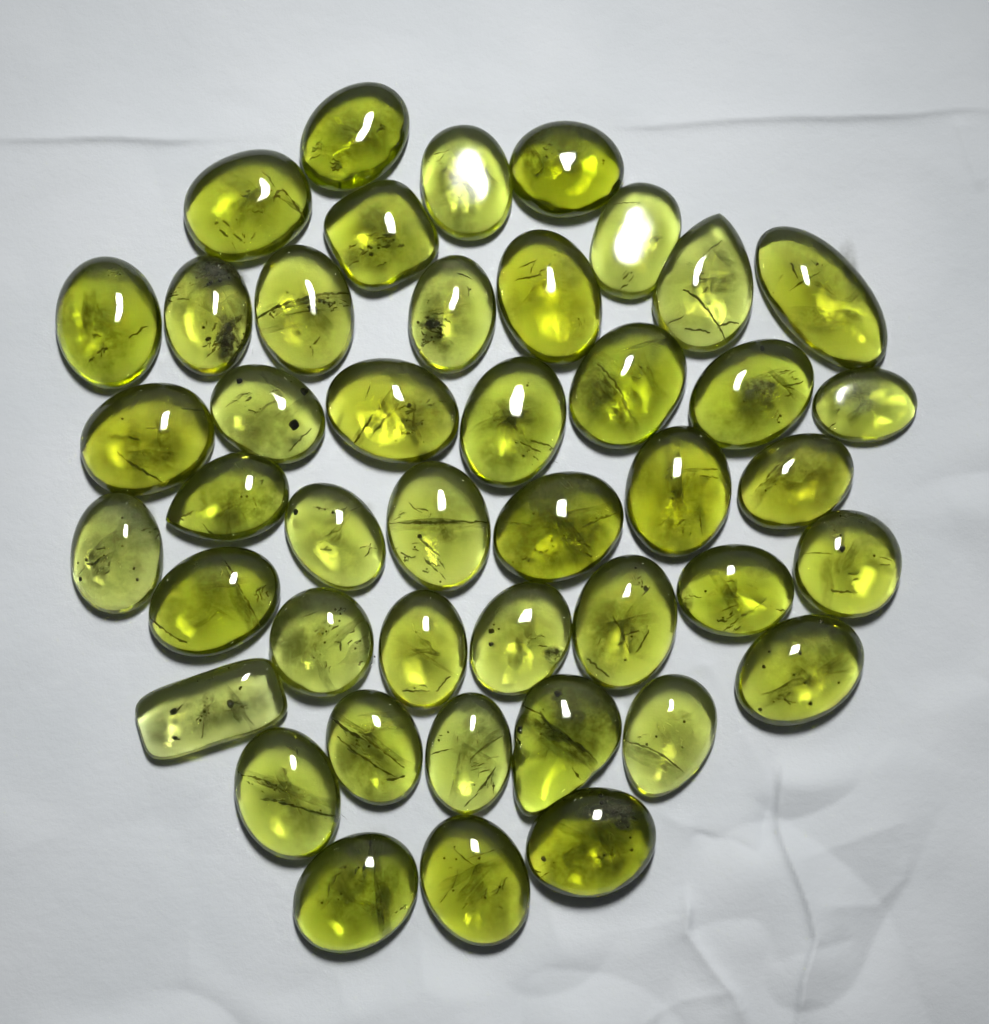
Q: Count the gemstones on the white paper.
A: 44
